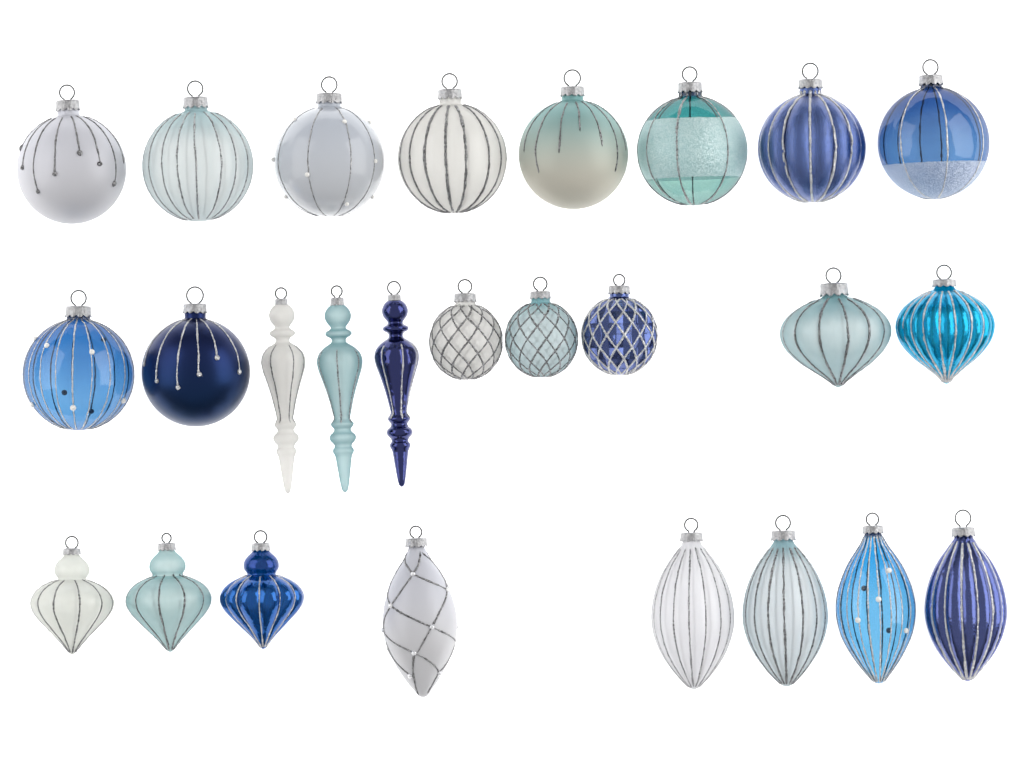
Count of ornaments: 26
